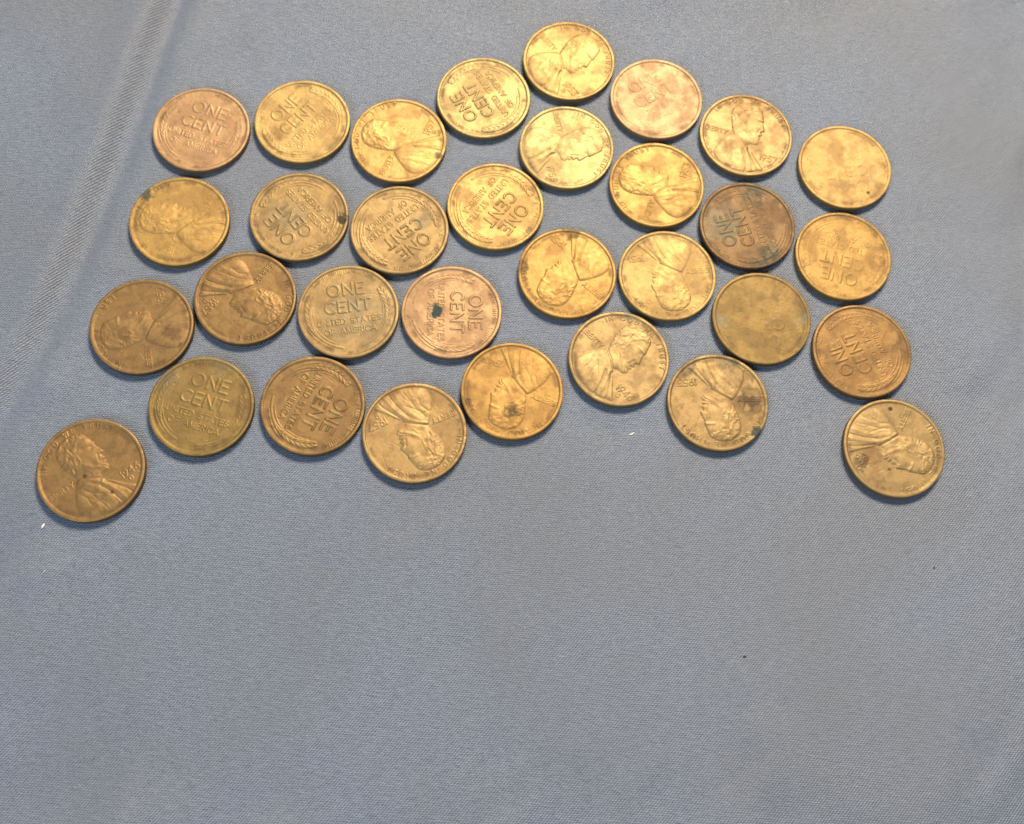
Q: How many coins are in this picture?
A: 32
